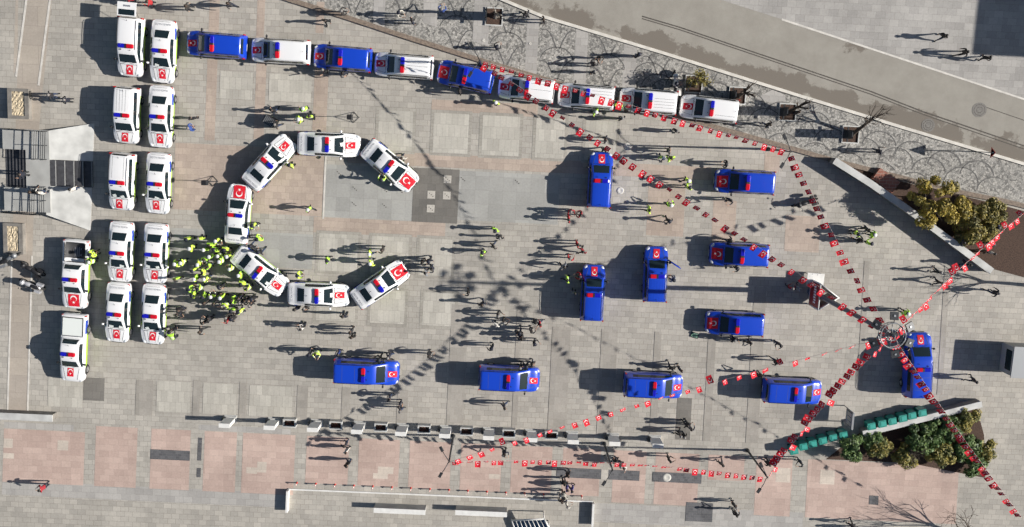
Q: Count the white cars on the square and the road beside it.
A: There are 25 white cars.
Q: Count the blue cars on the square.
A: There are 14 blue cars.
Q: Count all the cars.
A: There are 39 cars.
